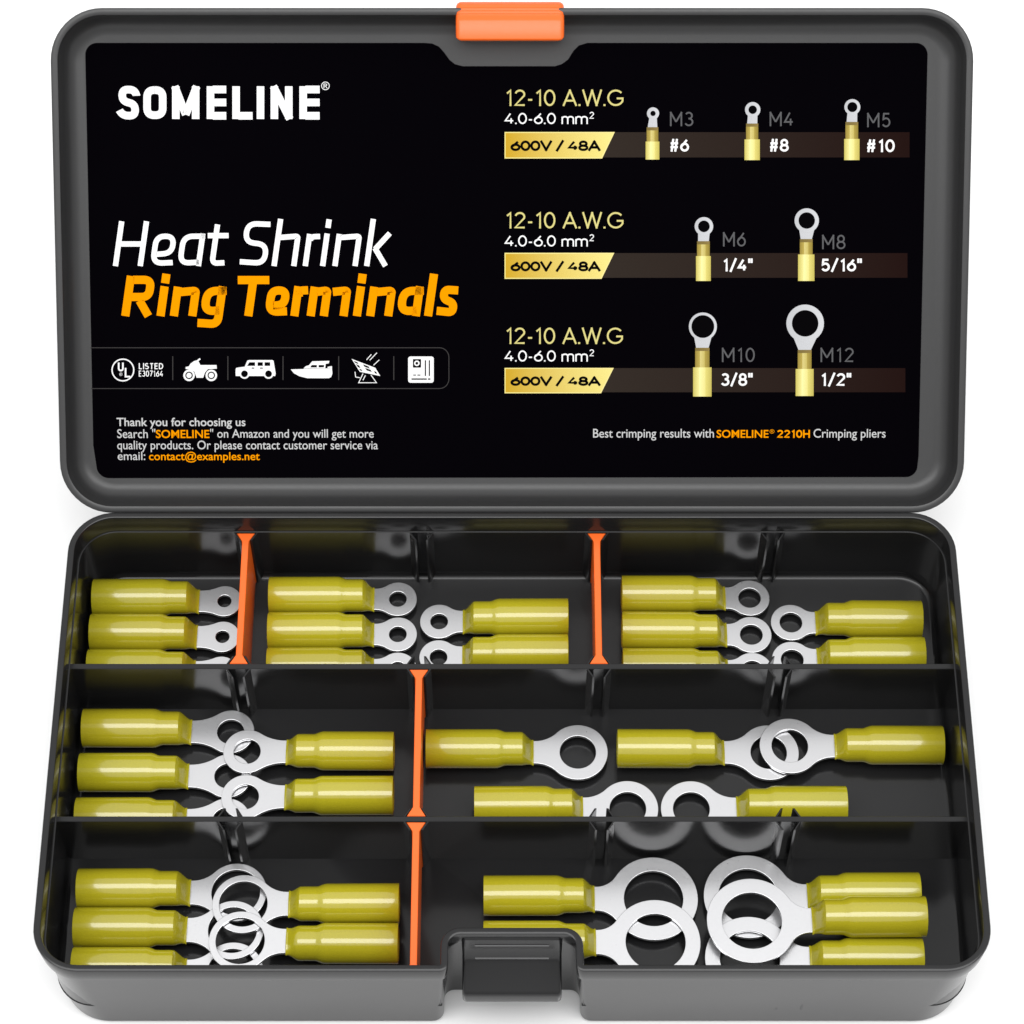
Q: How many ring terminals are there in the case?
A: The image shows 33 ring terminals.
